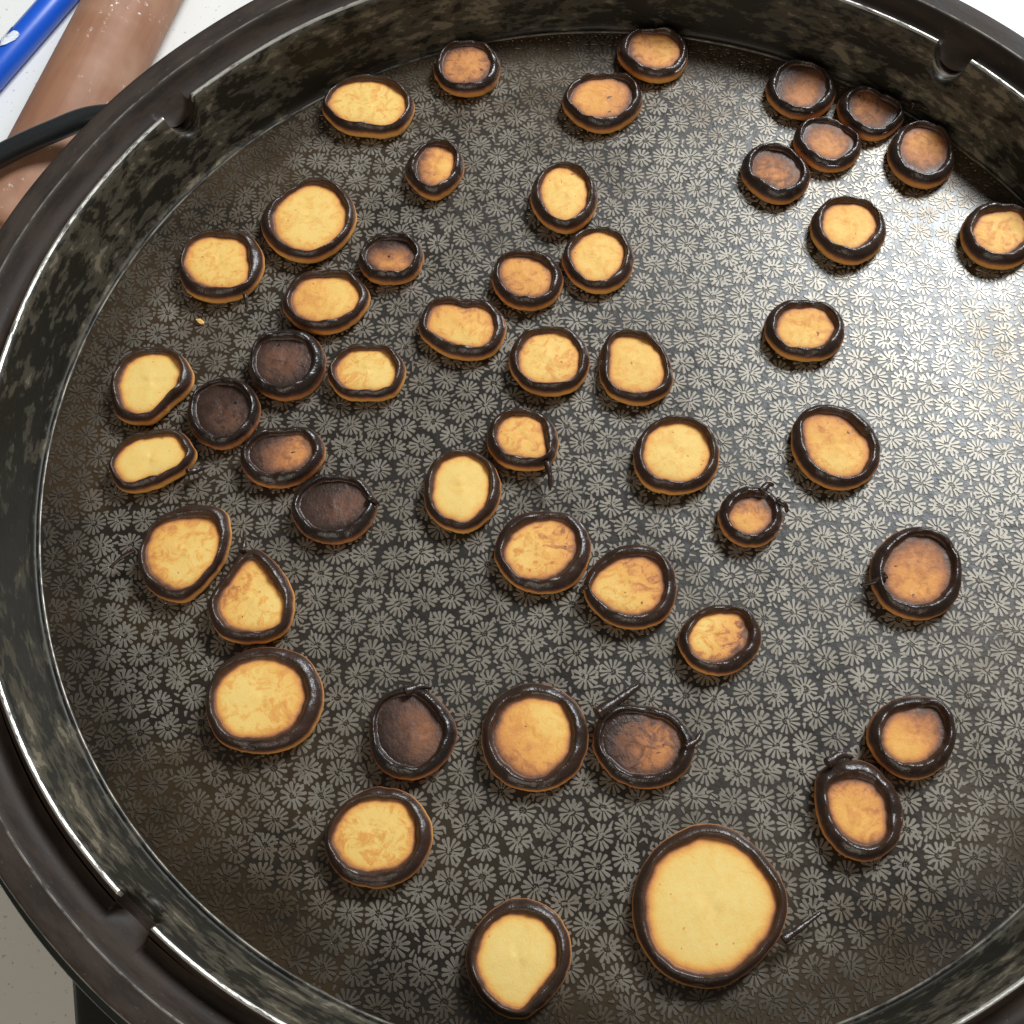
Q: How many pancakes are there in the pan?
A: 50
